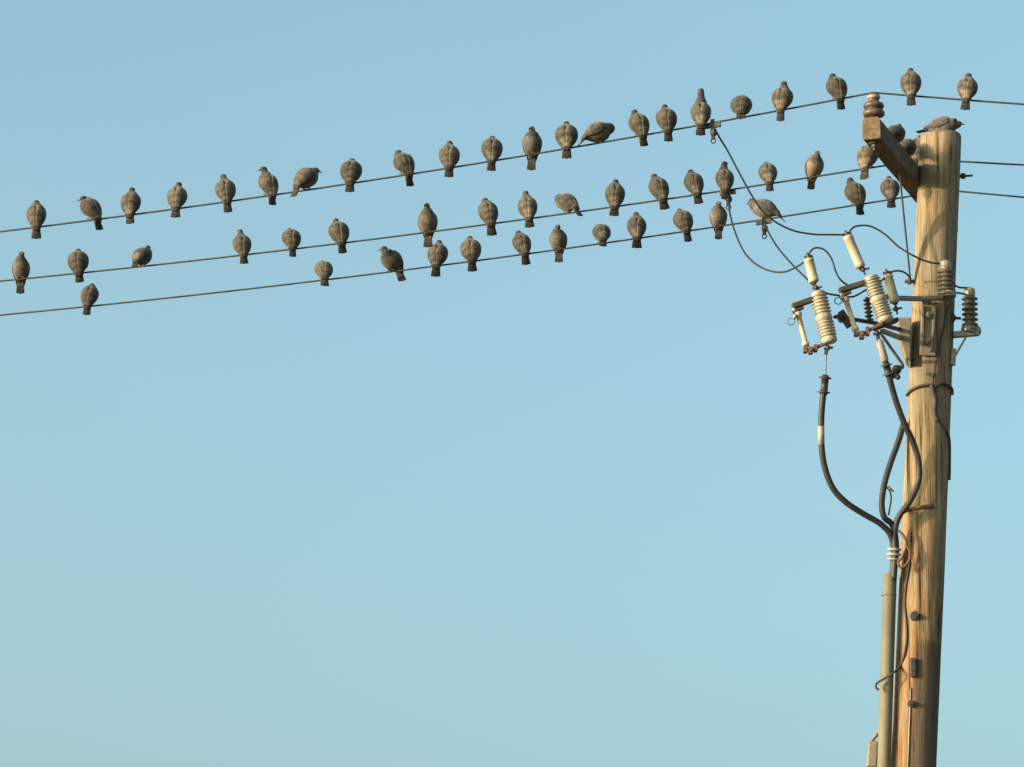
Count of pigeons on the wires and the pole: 57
